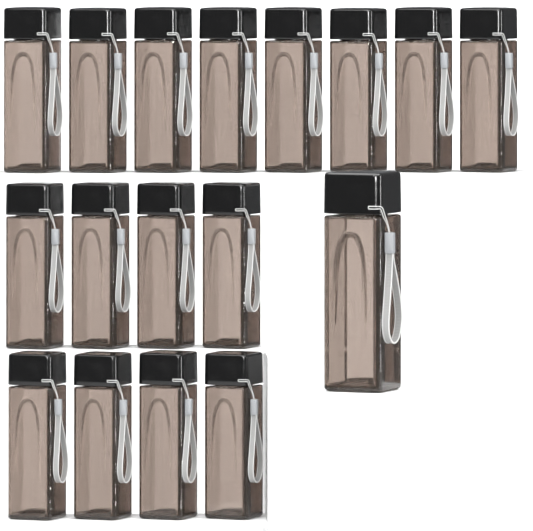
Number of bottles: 17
